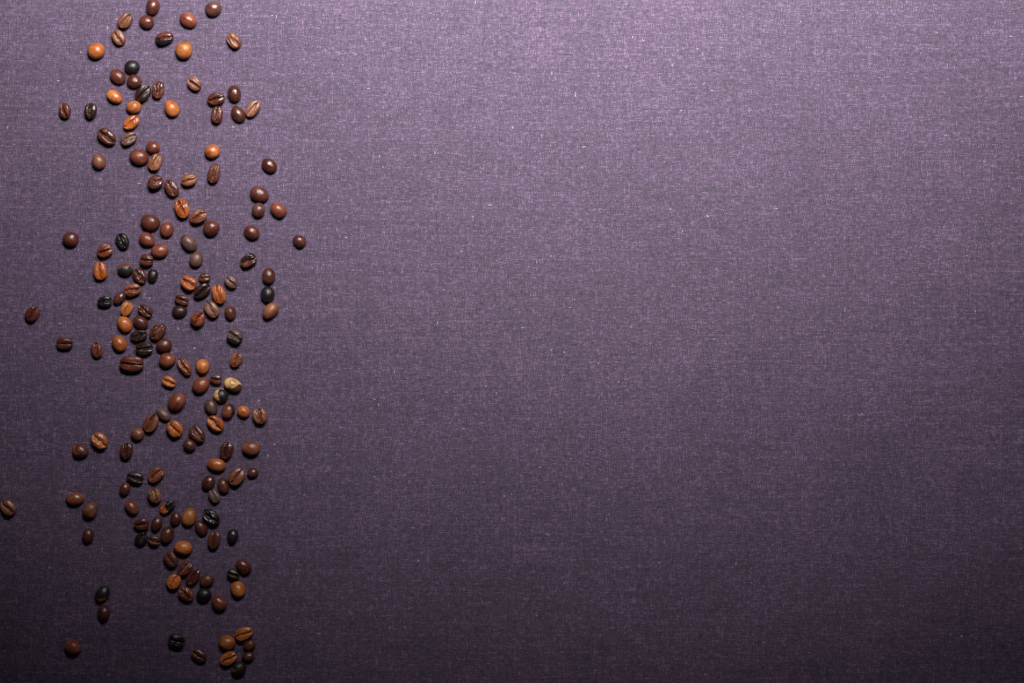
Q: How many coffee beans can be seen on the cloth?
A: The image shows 168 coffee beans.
